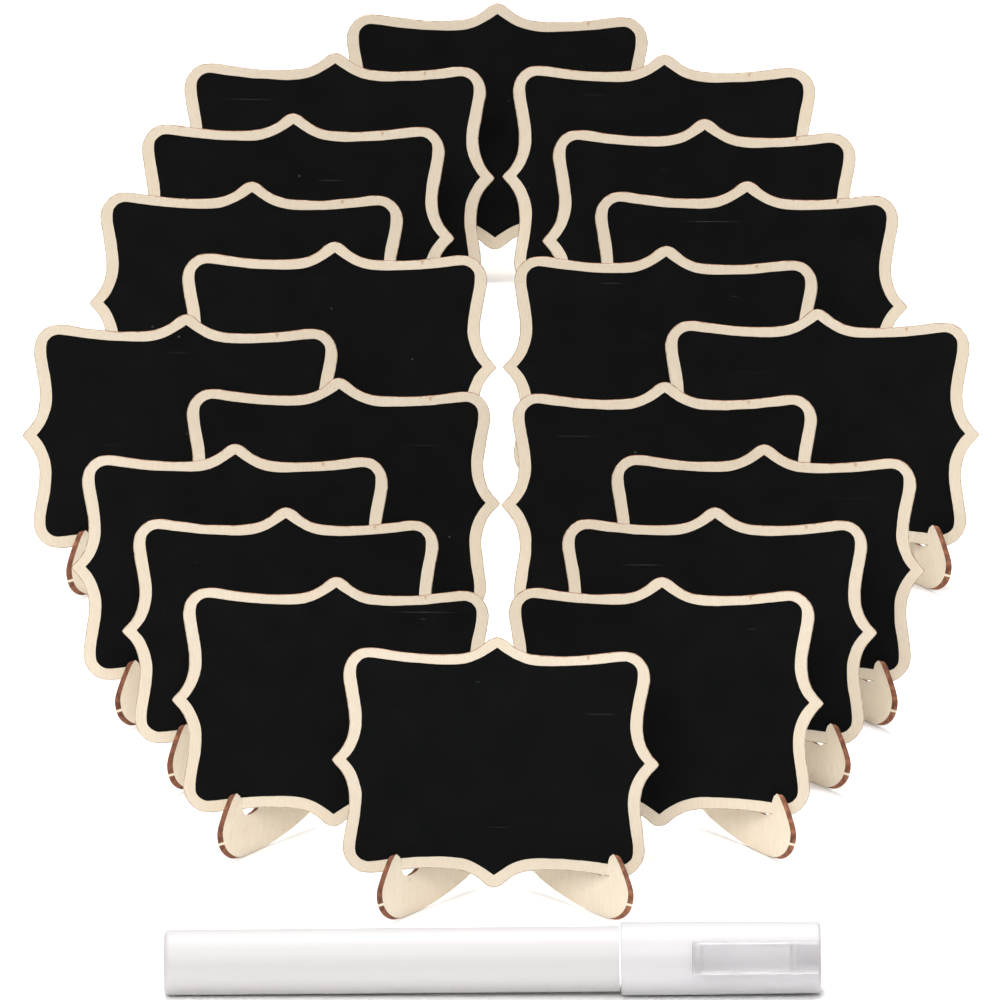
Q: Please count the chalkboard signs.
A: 20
